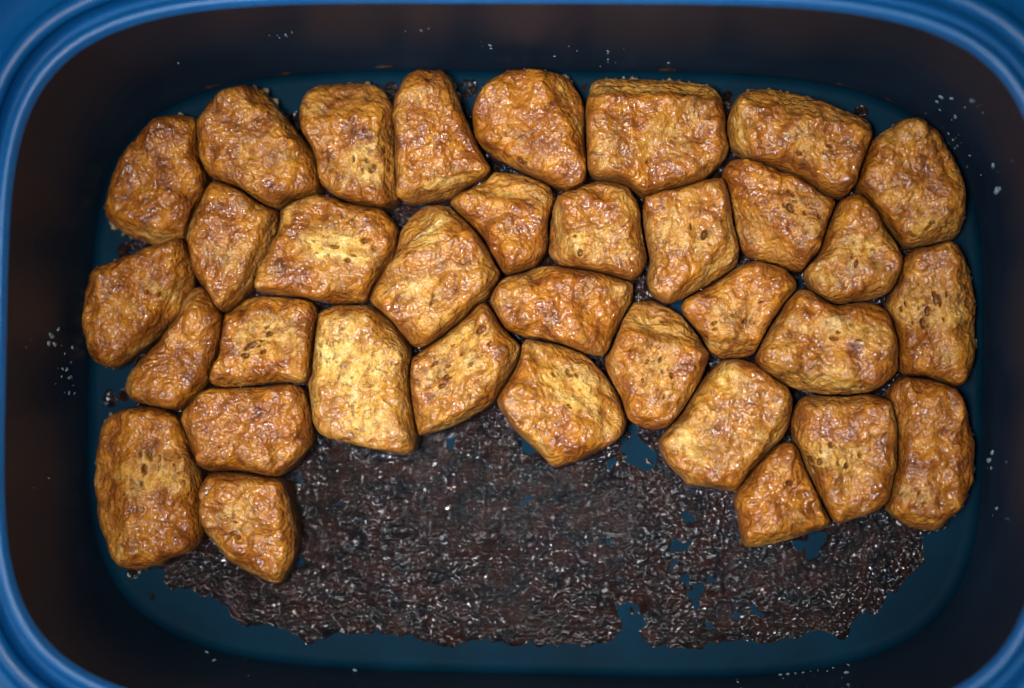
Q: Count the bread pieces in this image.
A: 34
